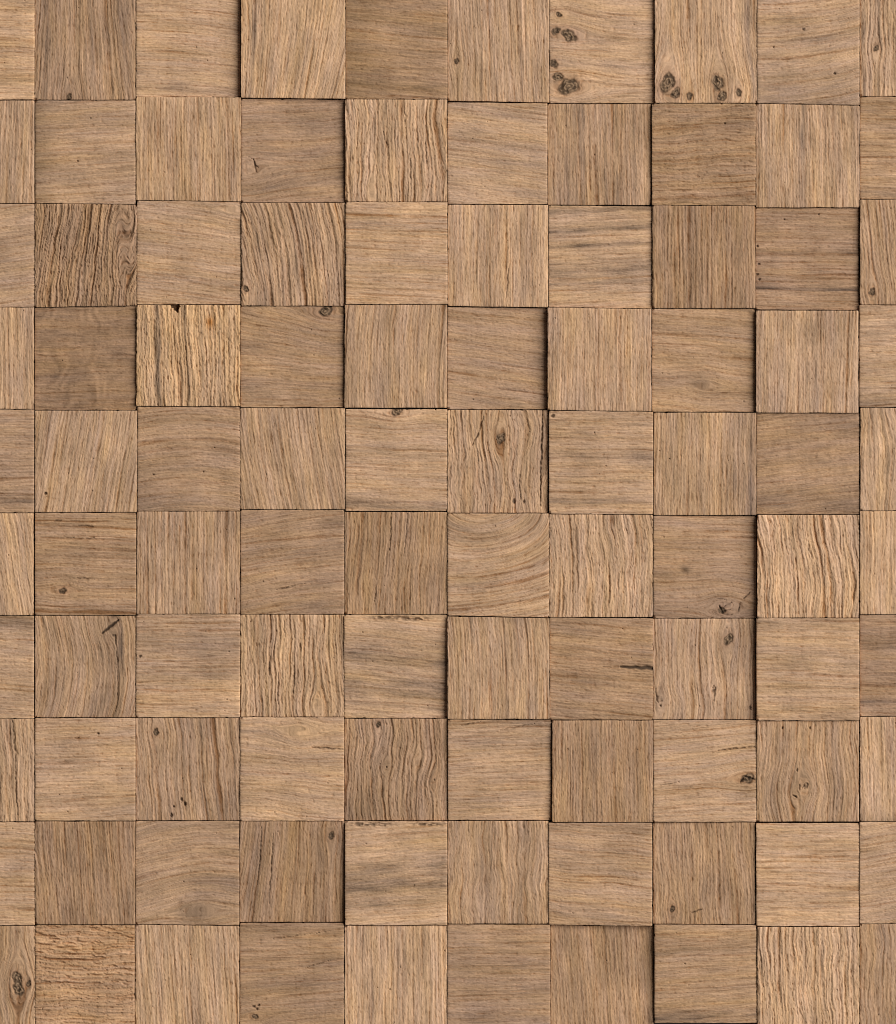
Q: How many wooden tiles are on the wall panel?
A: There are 100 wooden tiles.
